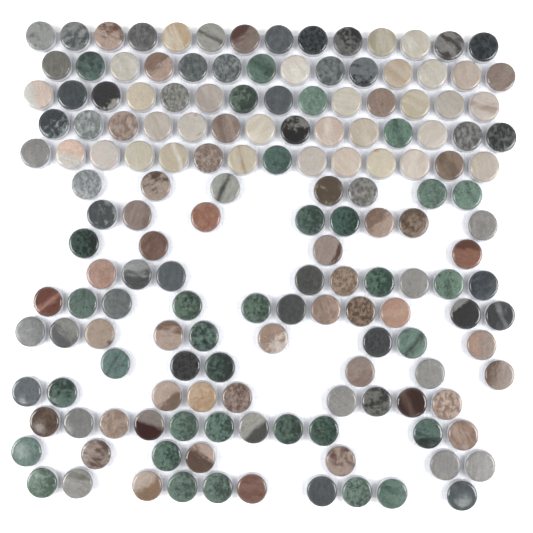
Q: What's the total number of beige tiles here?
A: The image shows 31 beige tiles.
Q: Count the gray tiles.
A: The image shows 53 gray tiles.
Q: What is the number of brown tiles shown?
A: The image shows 44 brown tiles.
